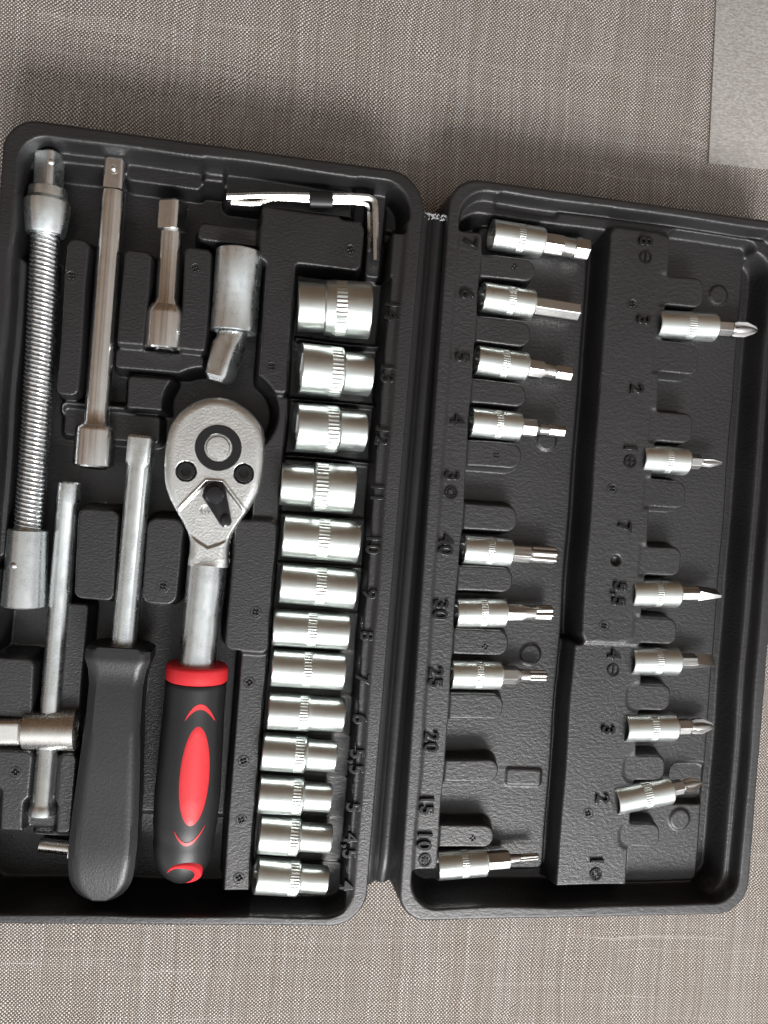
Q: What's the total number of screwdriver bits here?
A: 14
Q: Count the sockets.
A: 13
